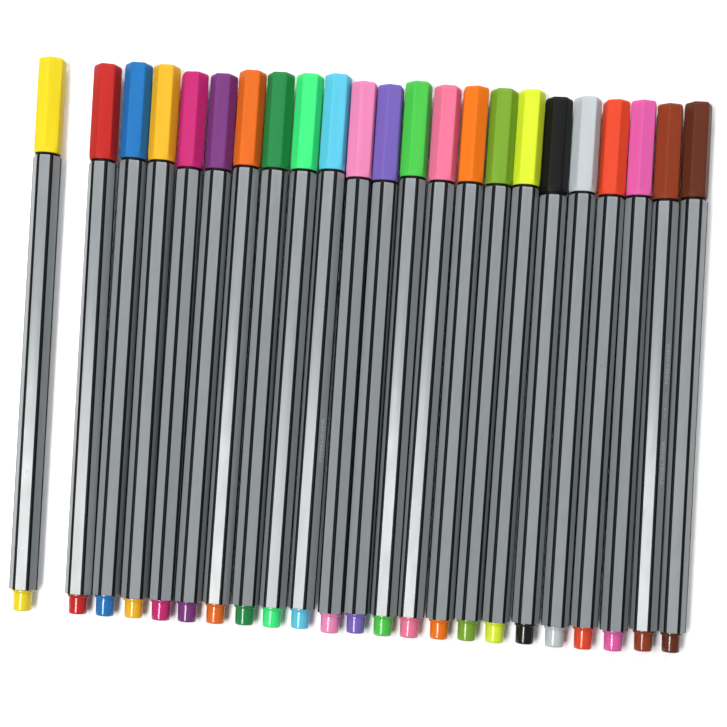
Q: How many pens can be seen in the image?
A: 23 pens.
